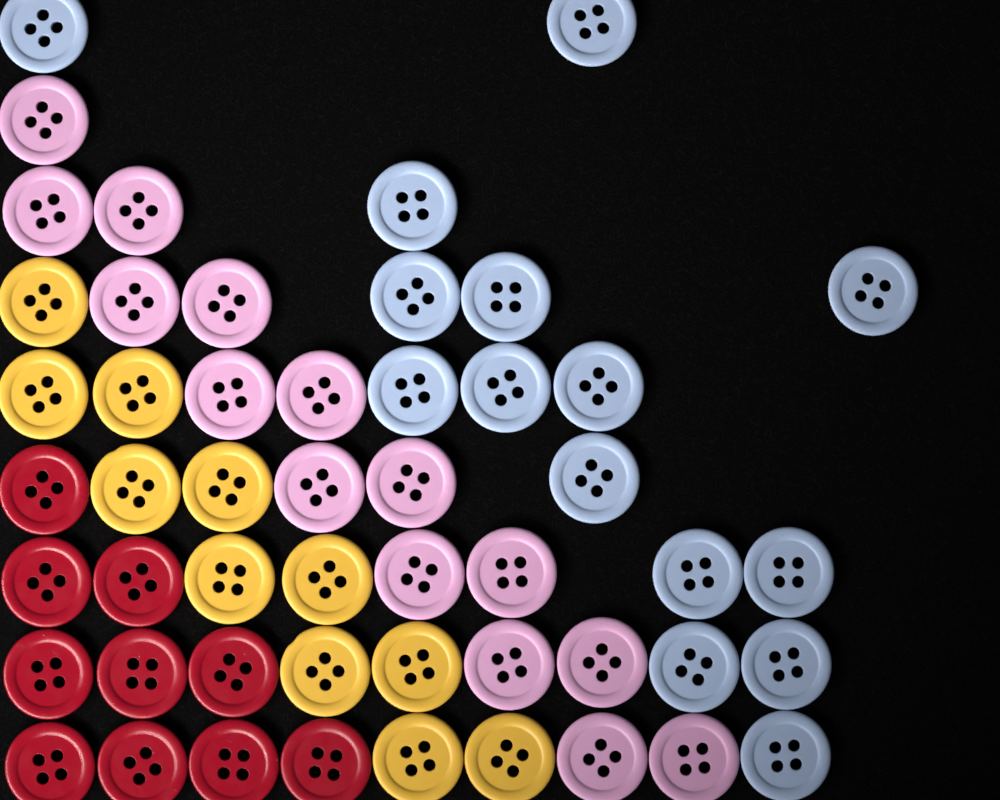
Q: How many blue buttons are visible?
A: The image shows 15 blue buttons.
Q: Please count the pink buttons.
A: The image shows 15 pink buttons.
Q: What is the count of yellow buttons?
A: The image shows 11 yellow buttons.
